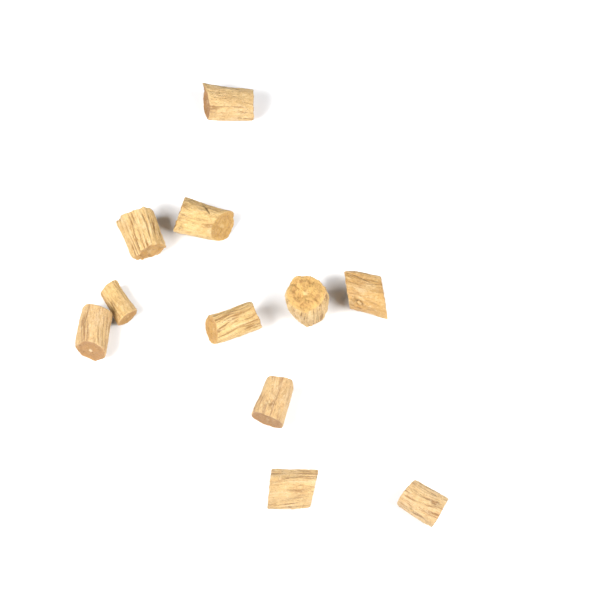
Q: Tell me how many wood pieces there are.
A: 11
